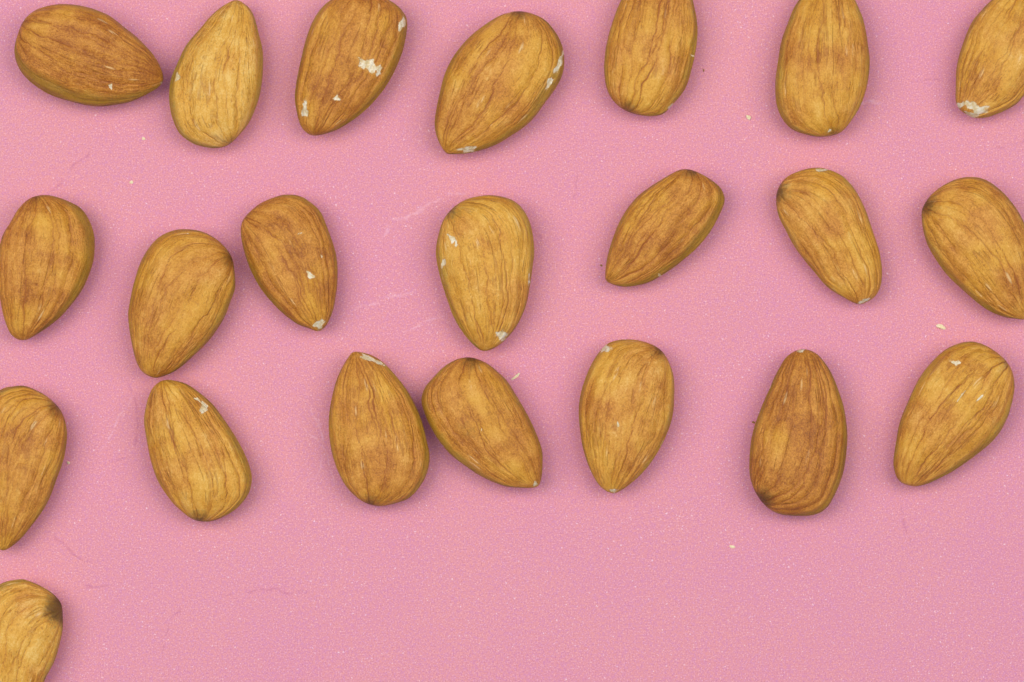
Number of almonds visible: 22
